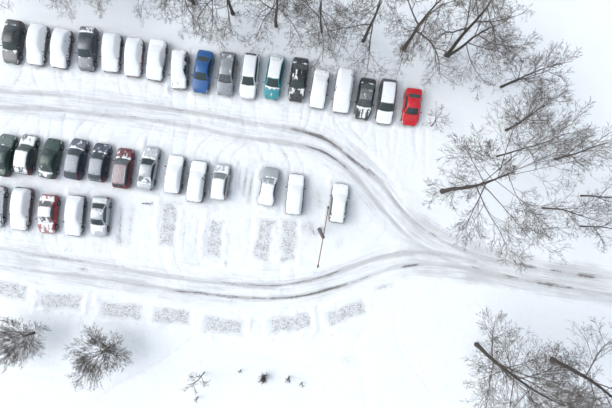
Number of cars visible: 36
